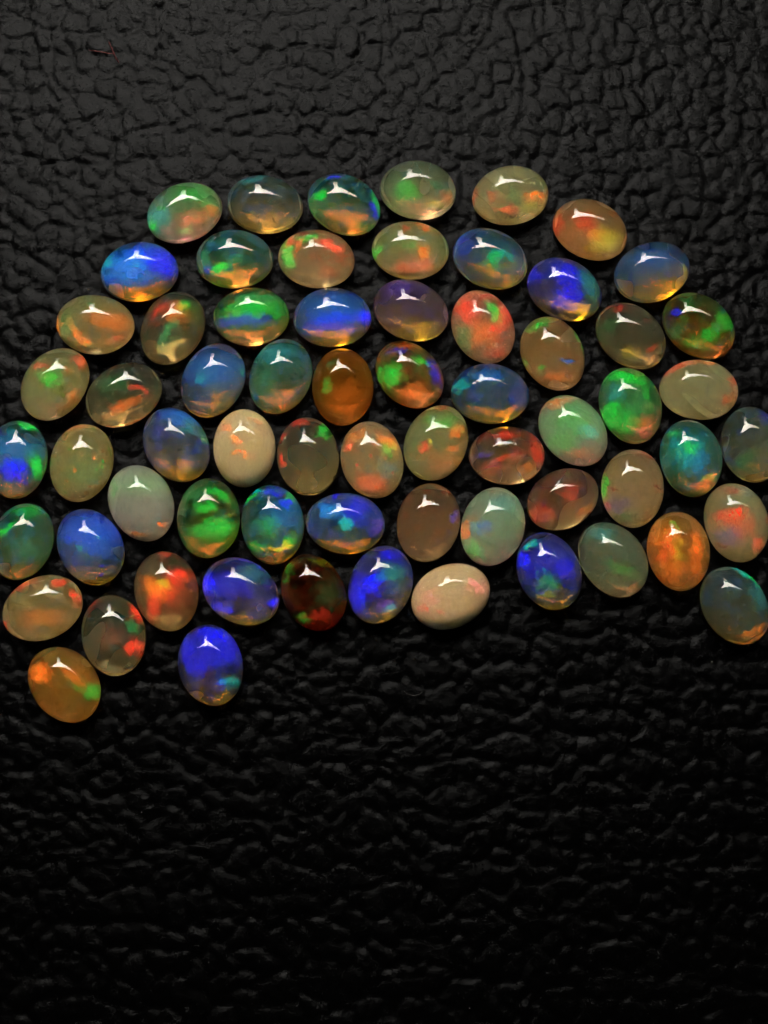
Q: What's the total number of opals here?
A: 66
